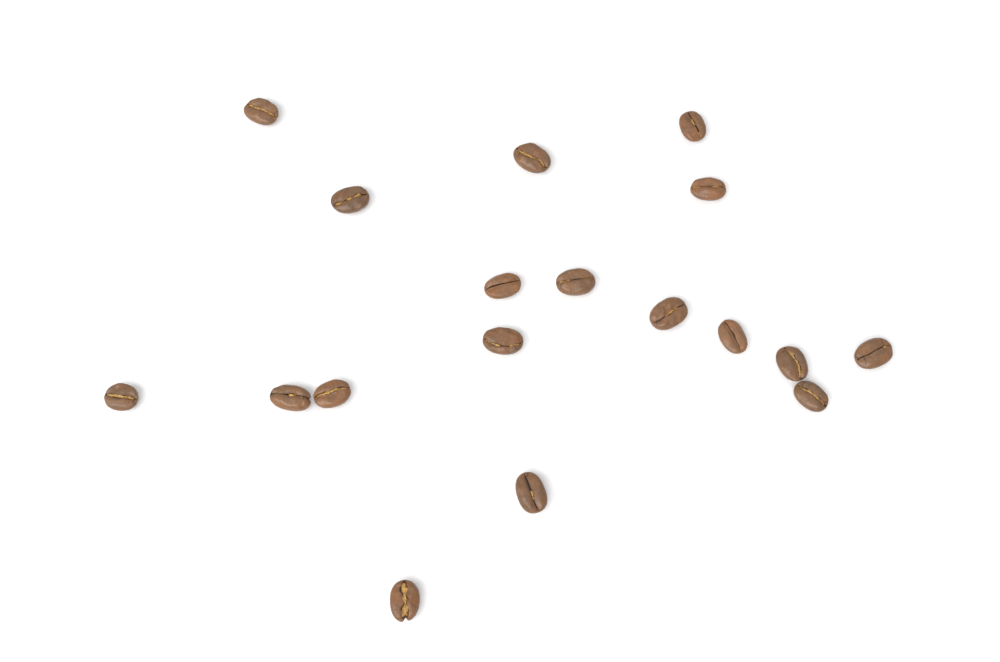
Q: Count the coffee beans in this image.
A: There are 18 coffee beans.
